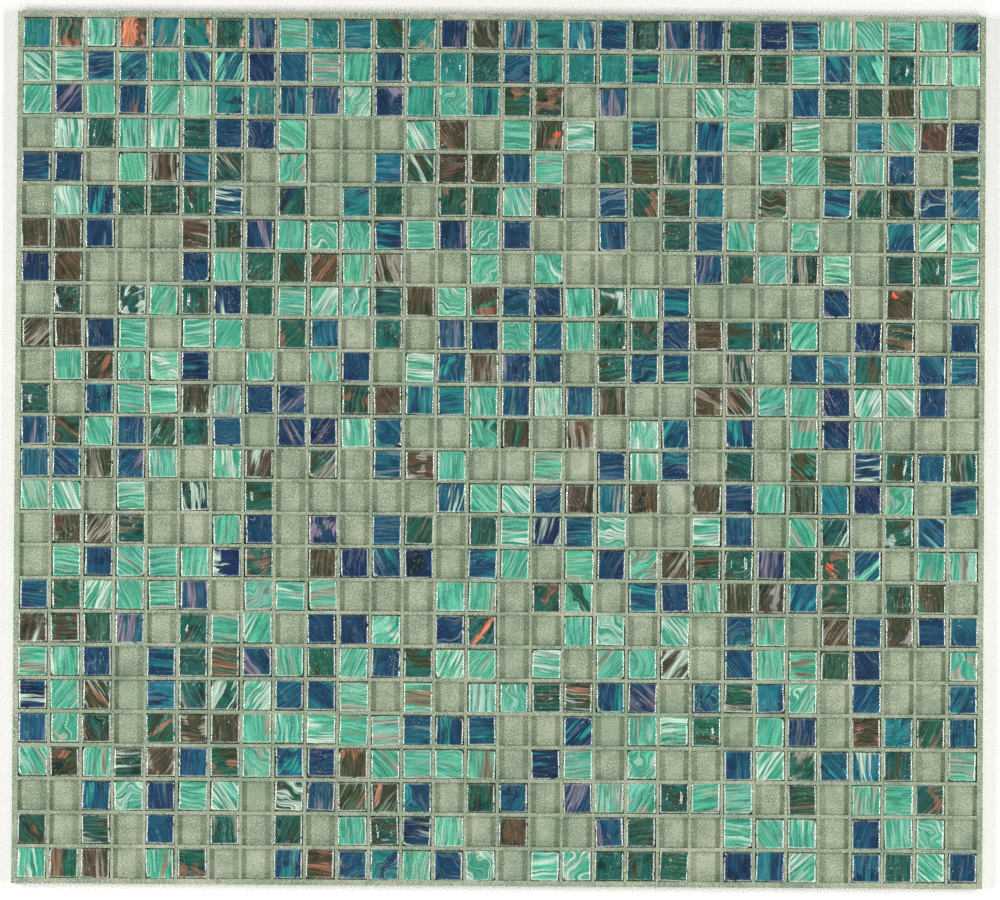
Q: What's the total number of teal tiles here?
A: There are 17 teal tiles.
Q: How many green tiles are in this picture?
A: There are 198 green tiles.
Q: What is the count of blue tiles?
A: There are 196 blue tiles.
